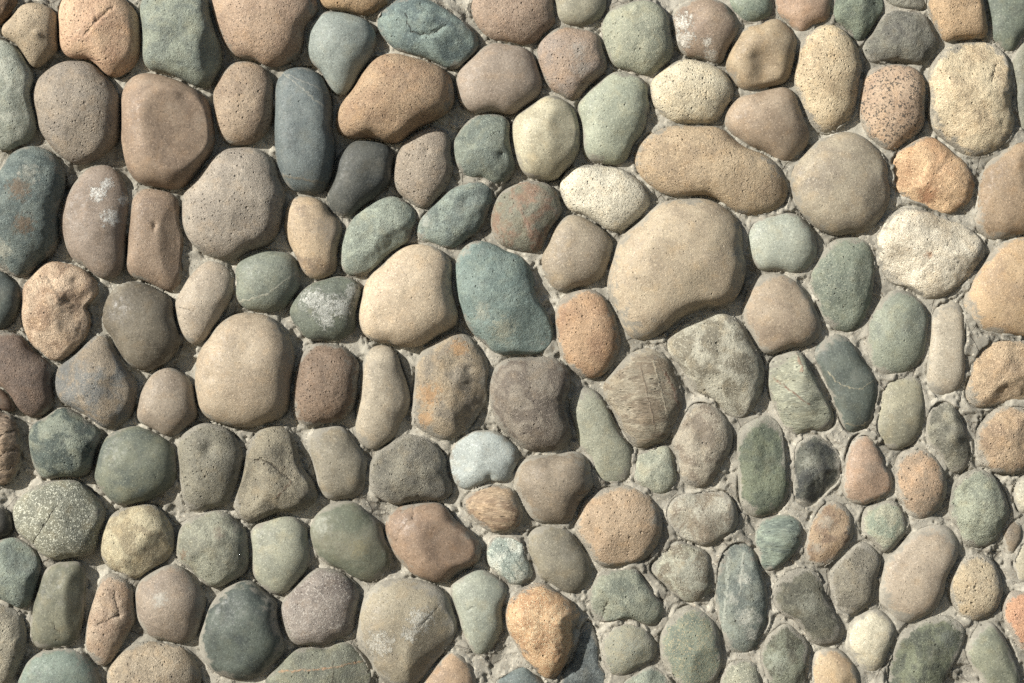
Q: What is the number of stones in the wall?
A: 155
